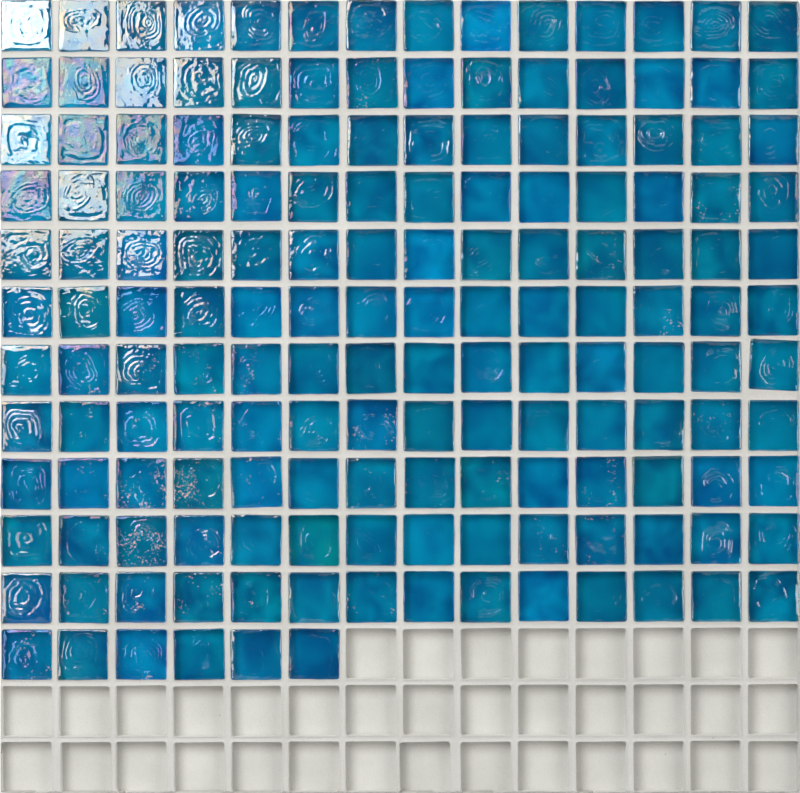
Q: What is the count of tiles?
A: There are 160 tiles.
